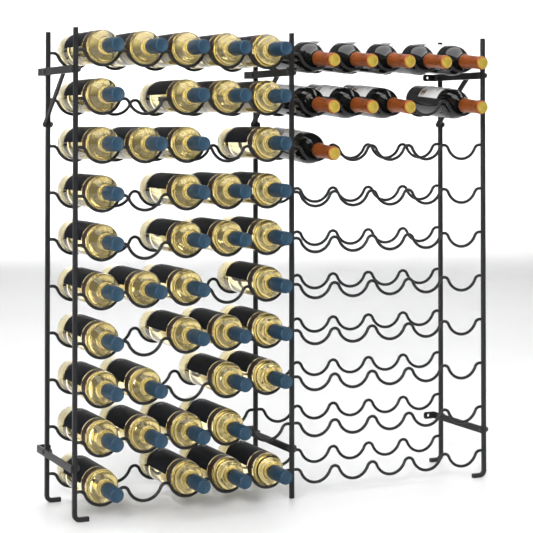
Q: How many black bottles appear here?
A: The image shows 10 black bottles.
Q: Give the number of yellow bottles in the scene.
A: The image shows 41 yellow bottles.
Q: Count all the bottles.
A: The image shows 51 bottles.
